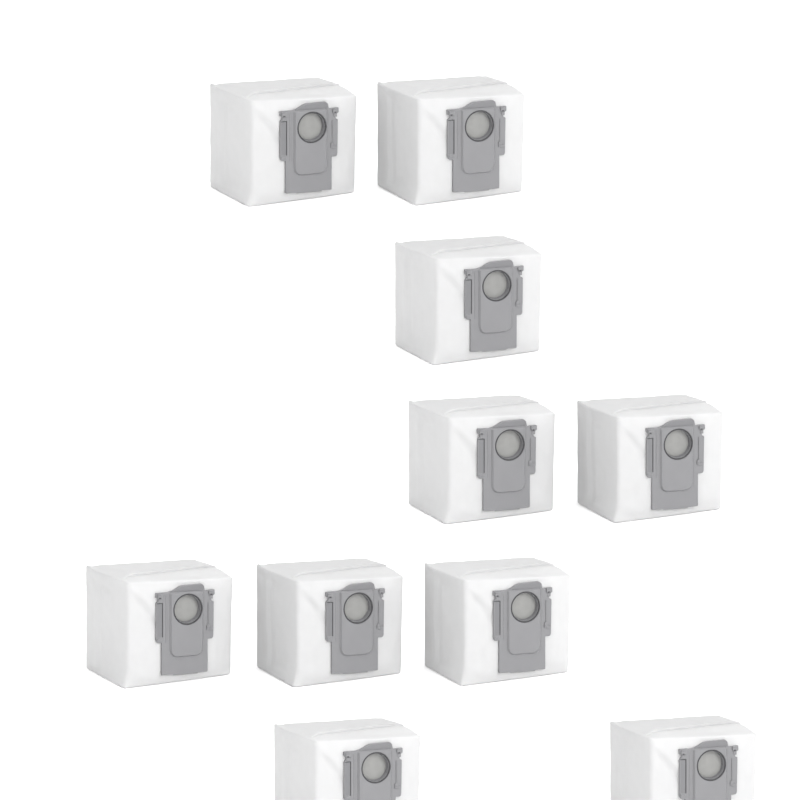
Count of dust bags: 10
